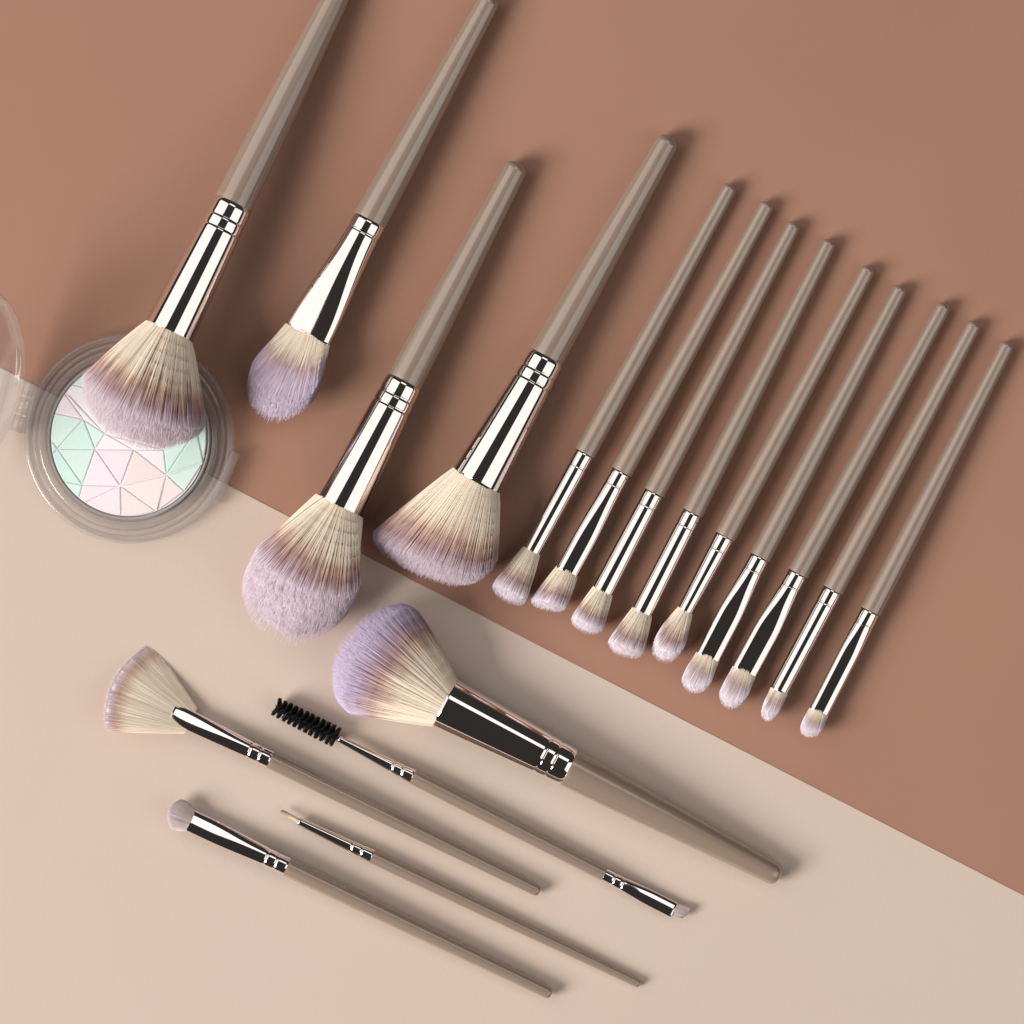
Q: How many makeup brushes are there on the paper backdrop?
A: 18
